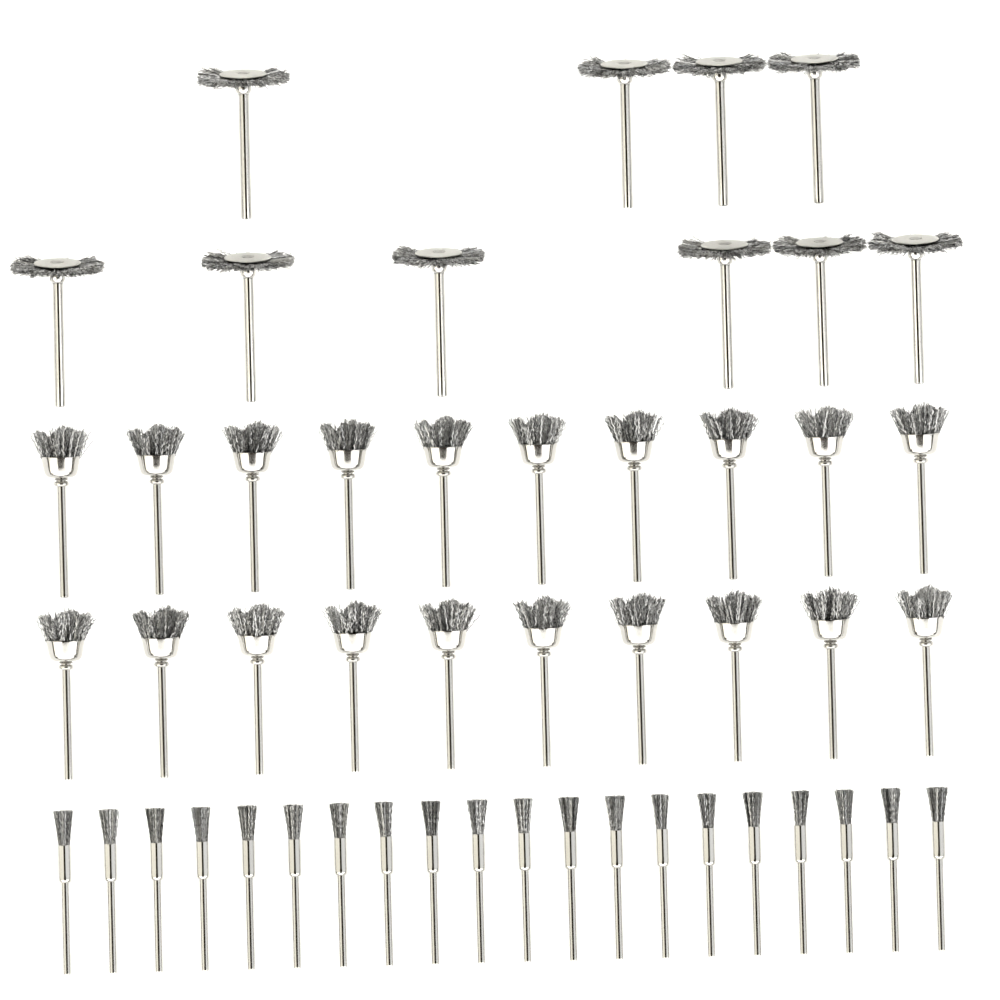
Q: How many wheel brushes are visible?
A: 10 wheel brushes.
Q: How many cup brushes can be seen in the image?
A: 20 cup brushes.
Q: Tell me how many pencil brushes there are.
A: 20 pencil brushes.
